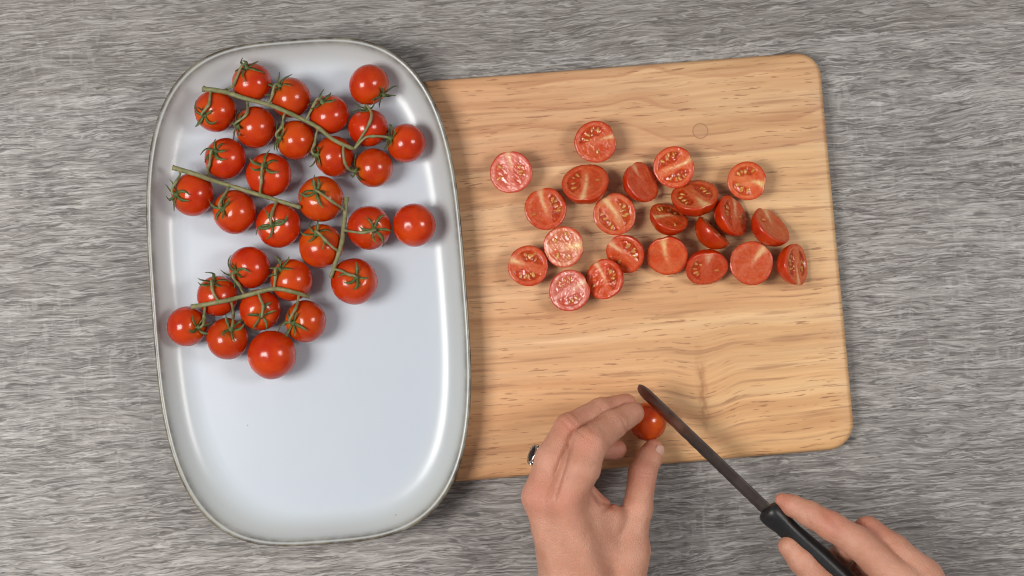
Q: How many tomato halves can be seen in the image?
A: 22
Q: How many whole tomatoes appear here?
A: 30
